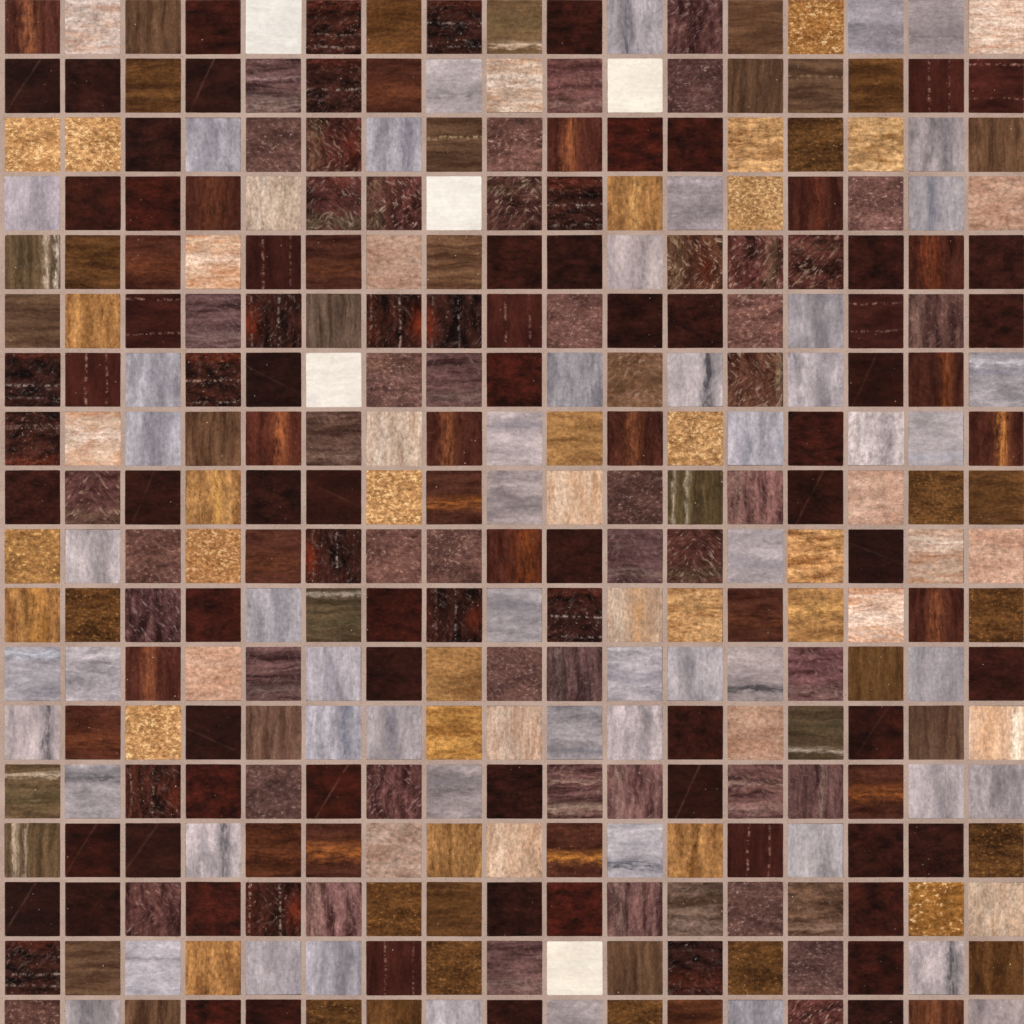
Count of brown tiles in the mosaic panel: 199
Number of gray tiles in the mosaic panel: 55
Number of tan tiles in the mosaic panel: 47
